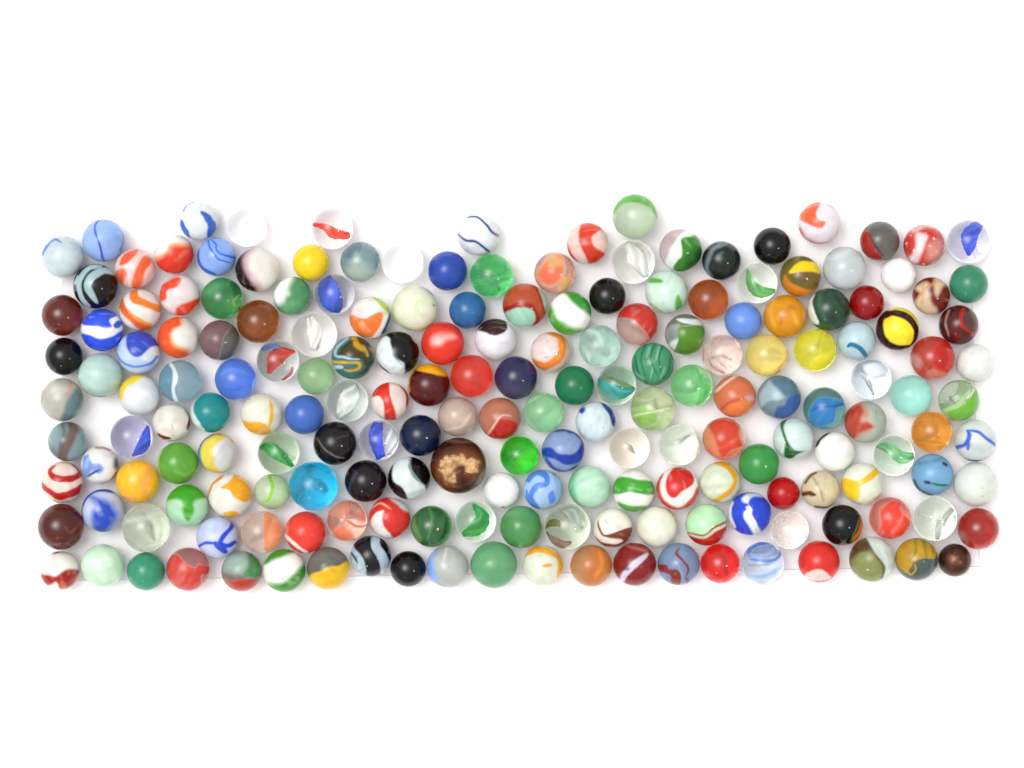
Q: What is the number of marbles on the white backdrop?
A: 188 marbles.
